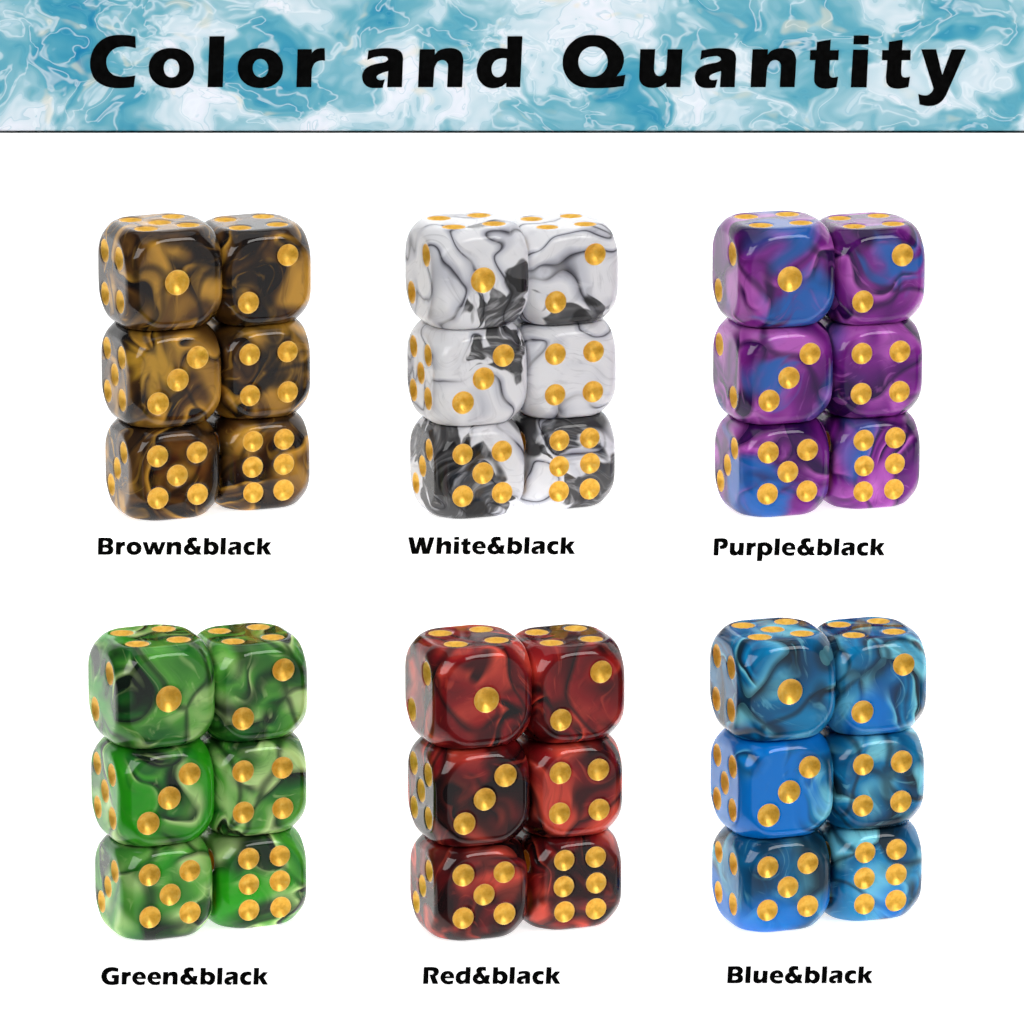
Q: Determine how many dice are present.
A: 36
